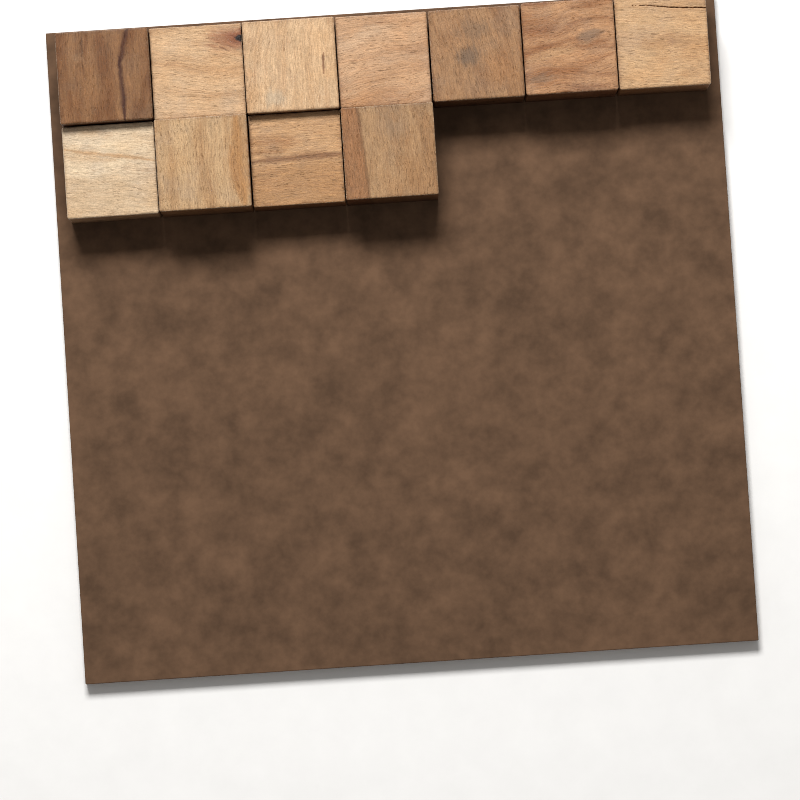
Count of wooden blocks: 11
